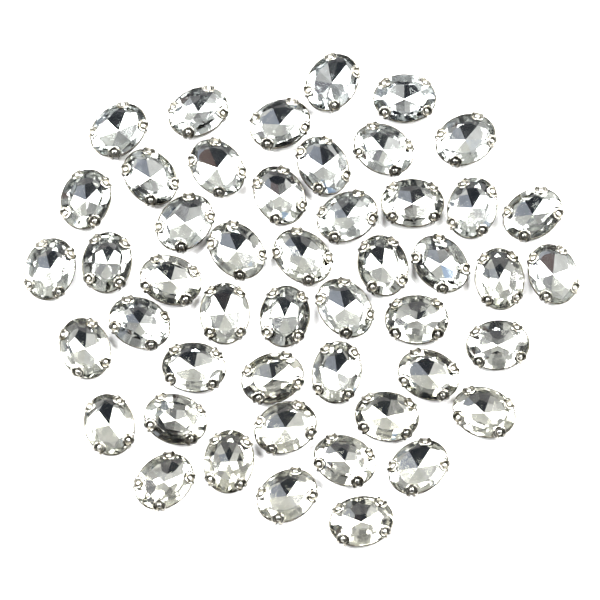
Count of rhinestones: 48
